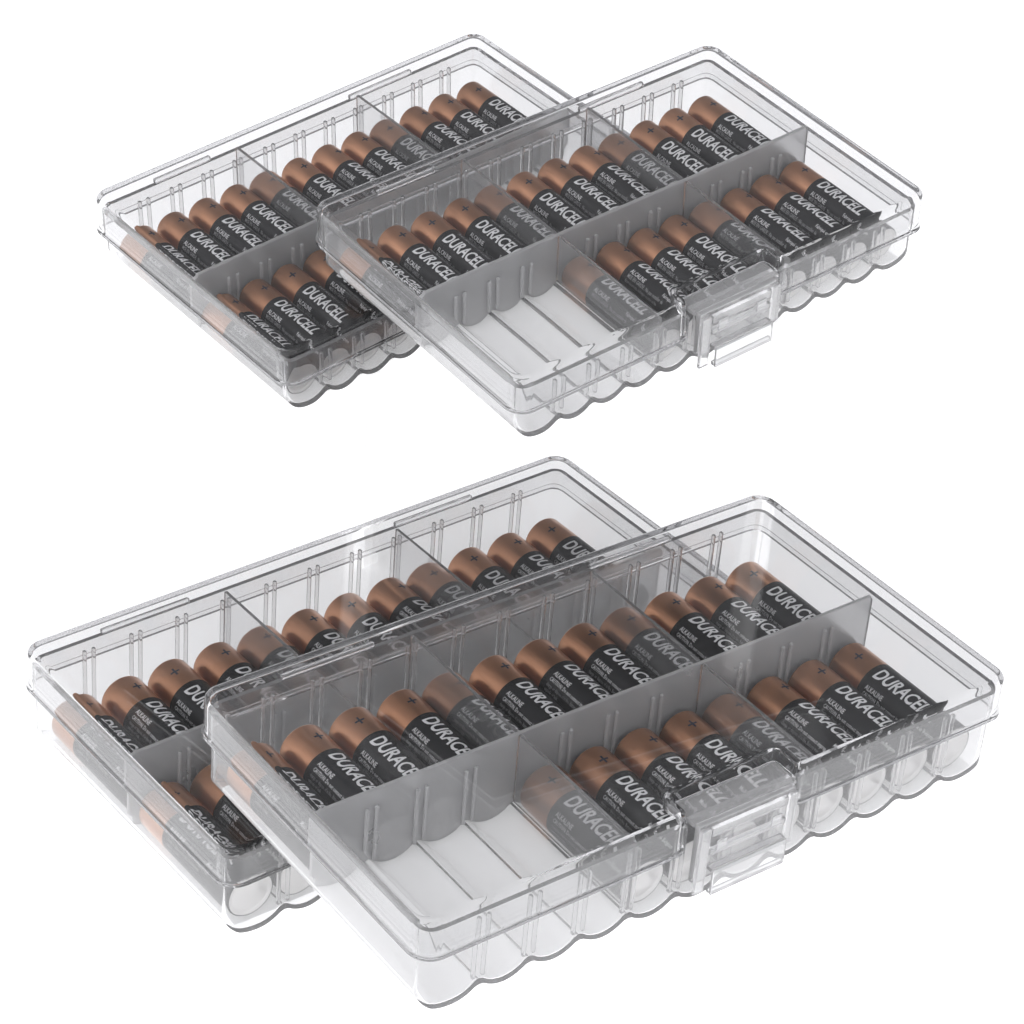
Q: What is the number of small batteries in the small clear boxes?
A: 36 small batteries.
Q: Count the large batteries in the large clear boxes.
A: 34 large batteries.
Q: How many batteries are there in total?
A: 70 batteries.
